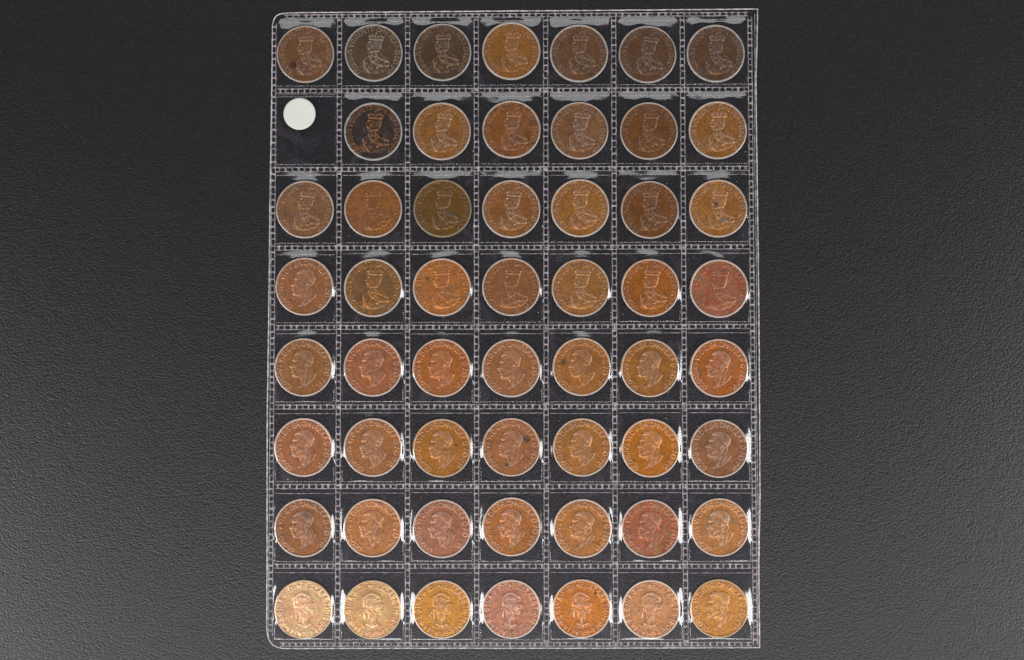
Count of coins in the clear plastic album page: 55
